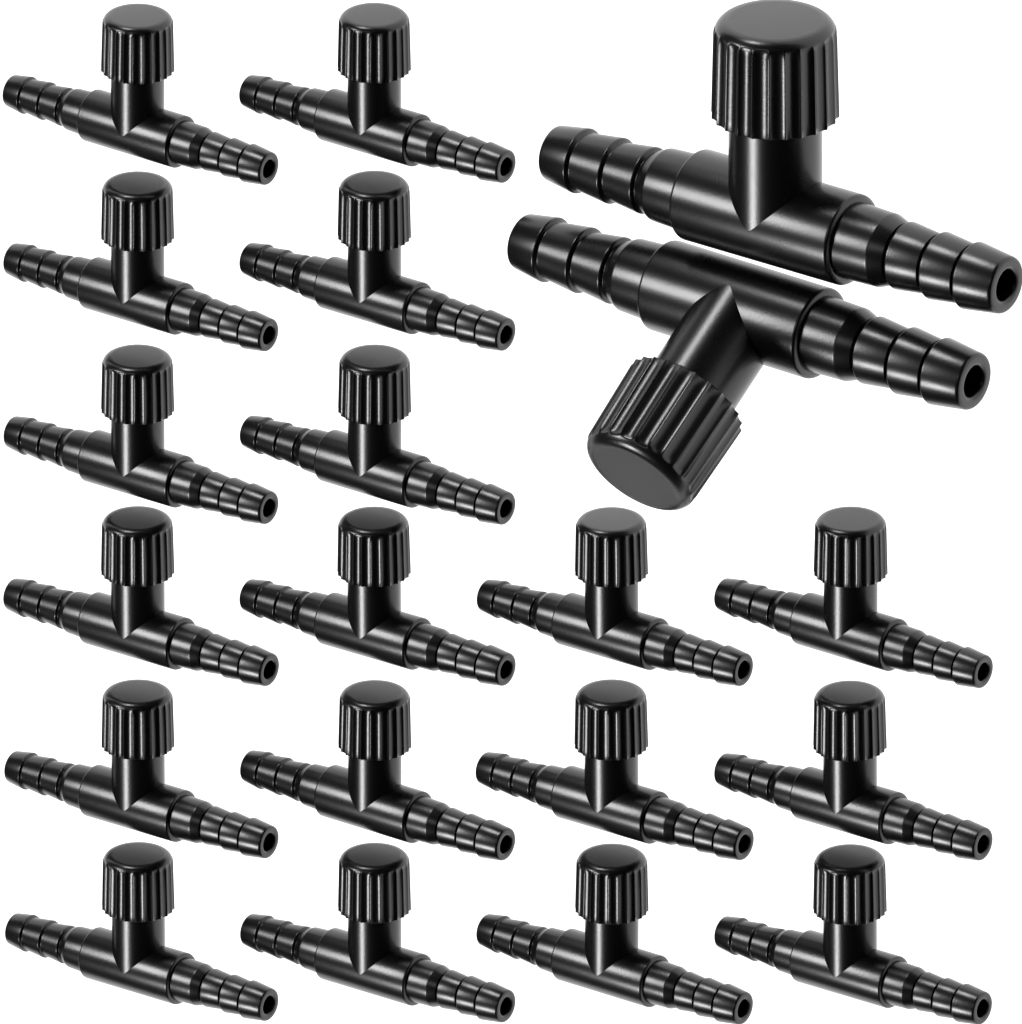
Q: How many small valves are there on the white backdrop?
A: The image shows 18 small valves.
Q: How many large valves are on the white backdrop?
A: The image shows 2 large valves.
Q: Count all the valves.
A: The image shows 20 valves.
